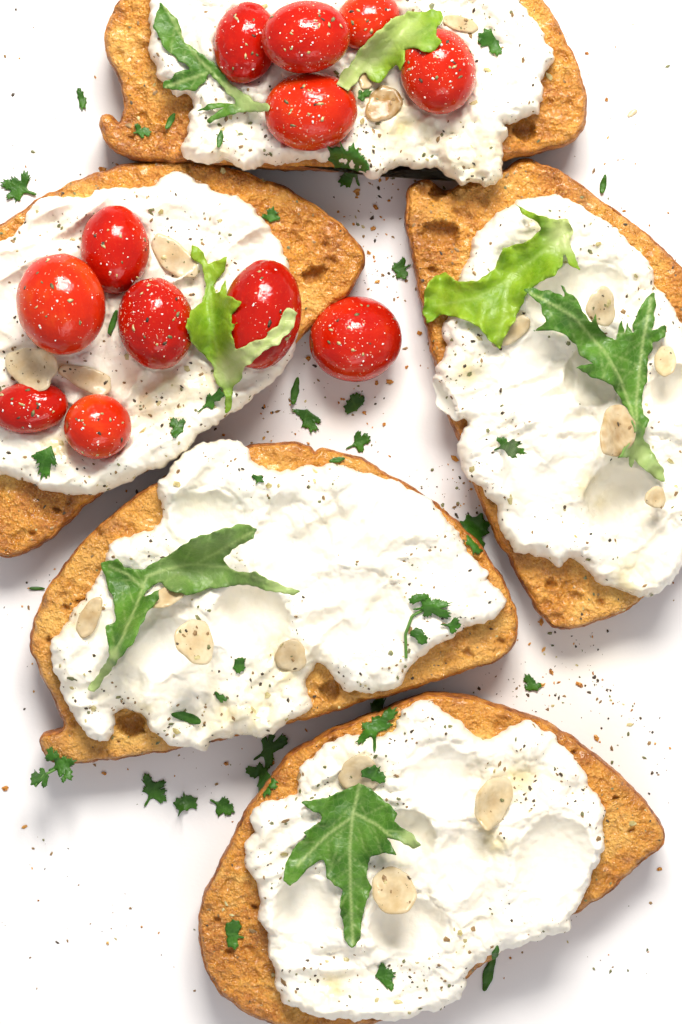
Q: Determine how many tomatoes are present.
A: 12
